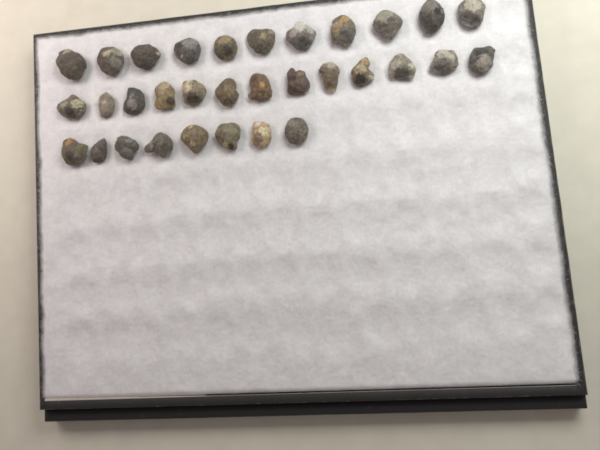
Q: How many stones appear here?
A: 32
